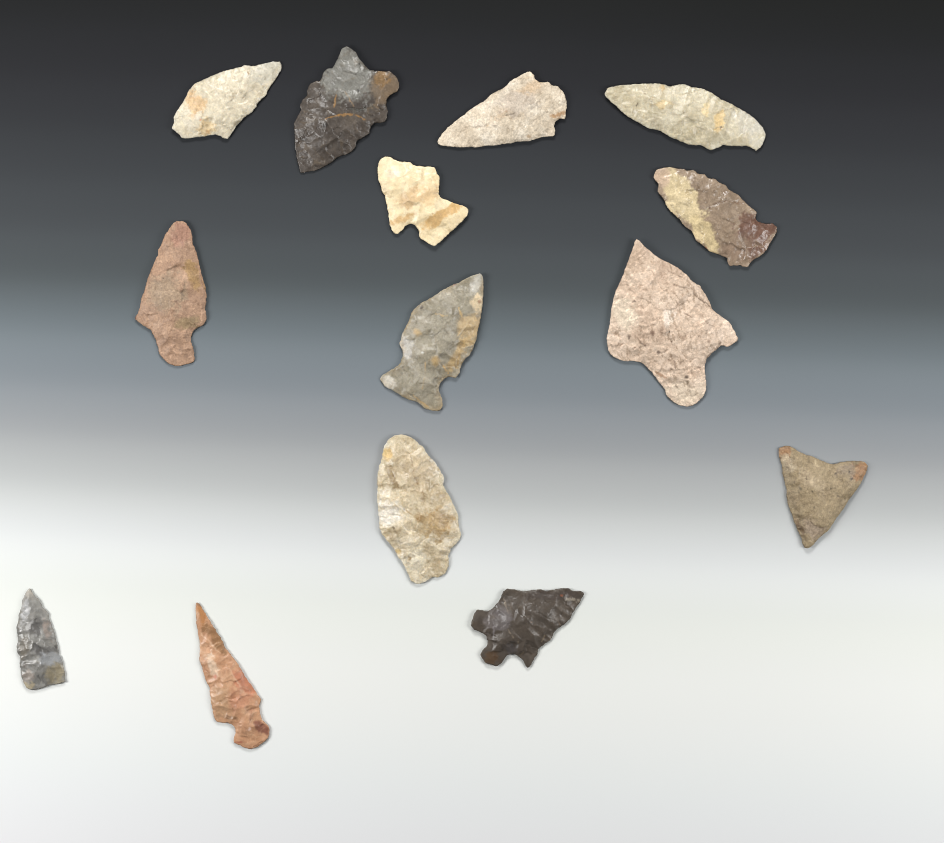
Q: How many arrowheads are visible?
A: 14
